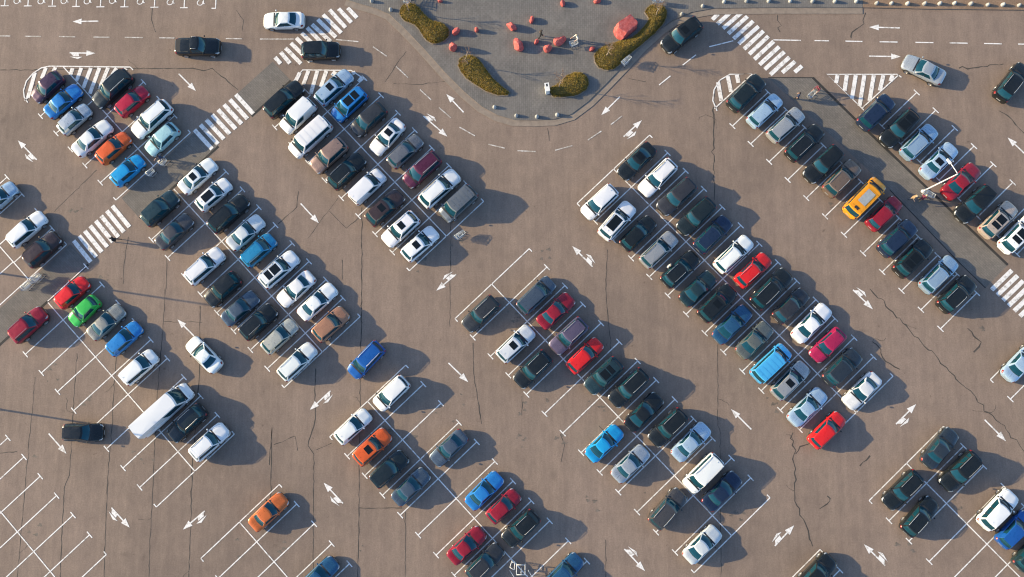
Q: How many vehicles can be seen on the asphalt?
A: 152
